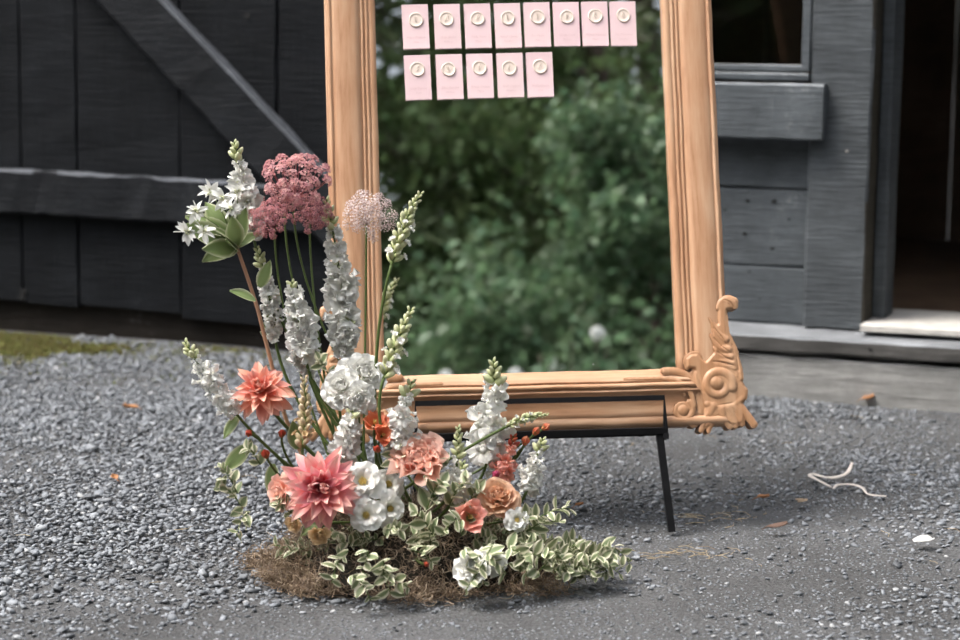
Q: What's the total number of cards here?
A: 13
